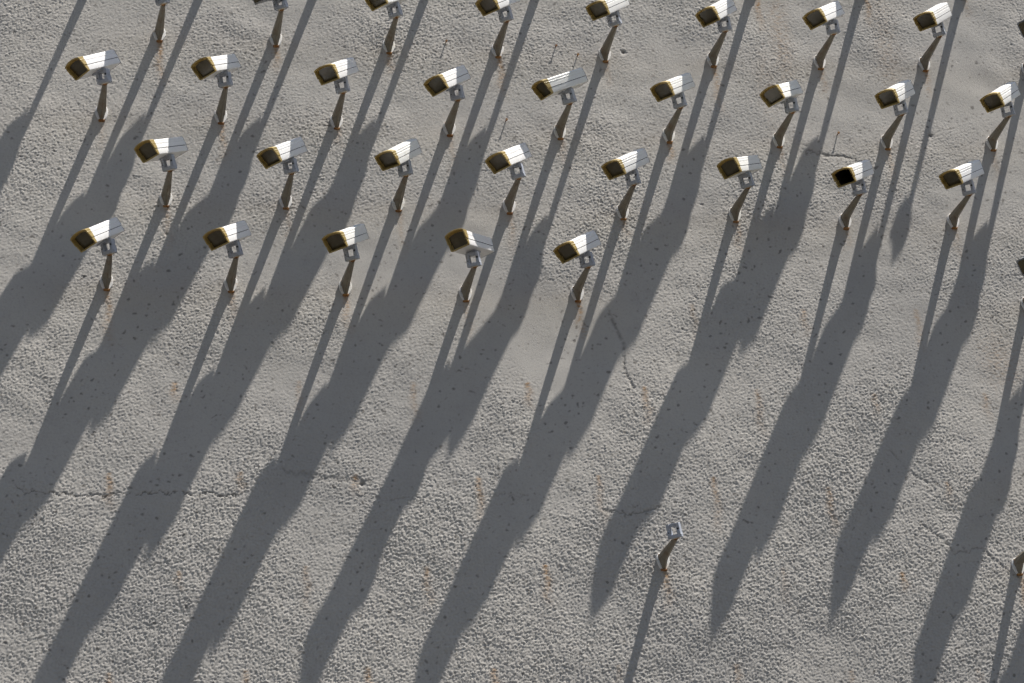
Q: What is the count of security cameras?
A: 28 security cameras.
